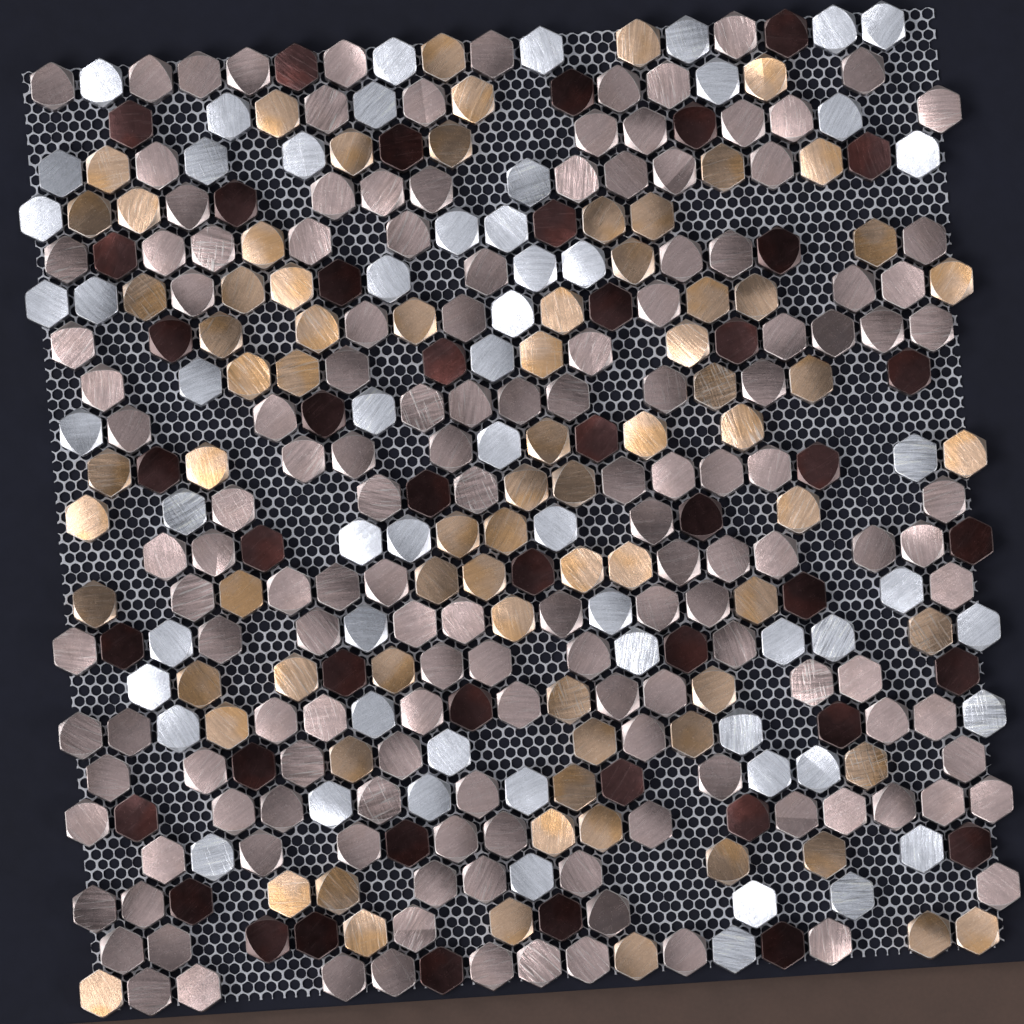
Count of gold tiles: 77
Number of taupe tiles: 147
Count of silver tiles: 59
